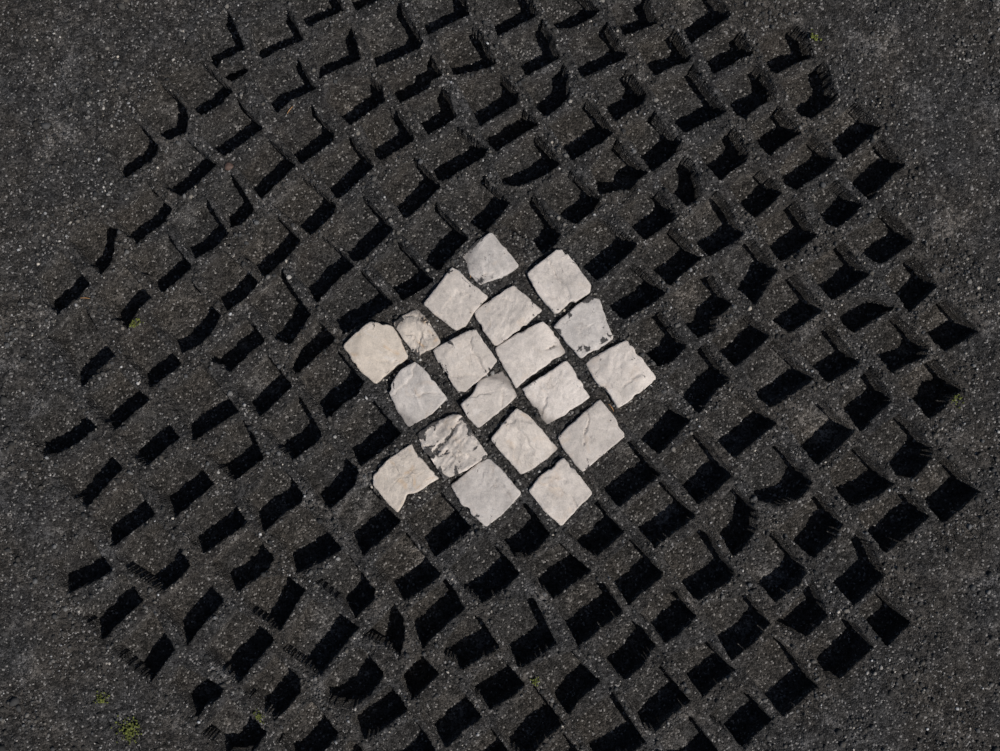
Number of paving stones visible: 19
